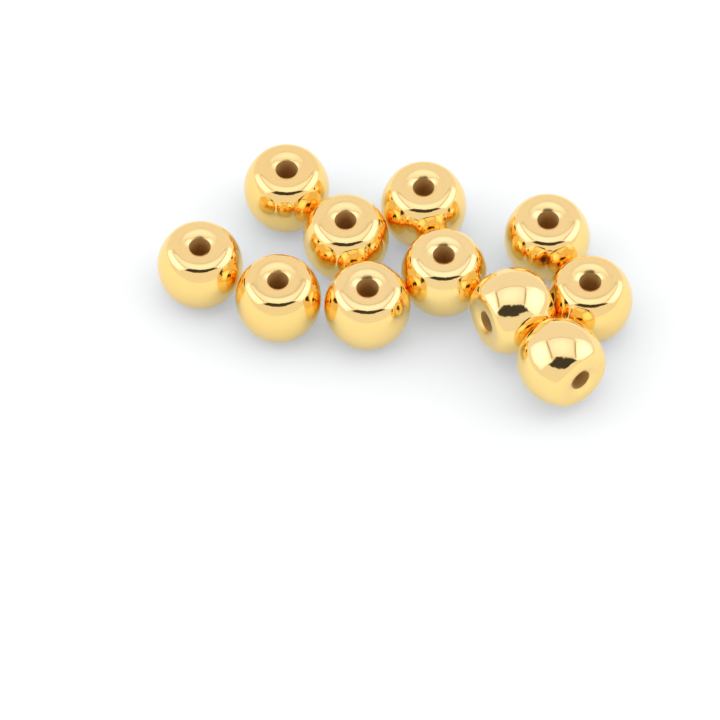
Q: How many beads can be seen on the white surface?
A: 11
